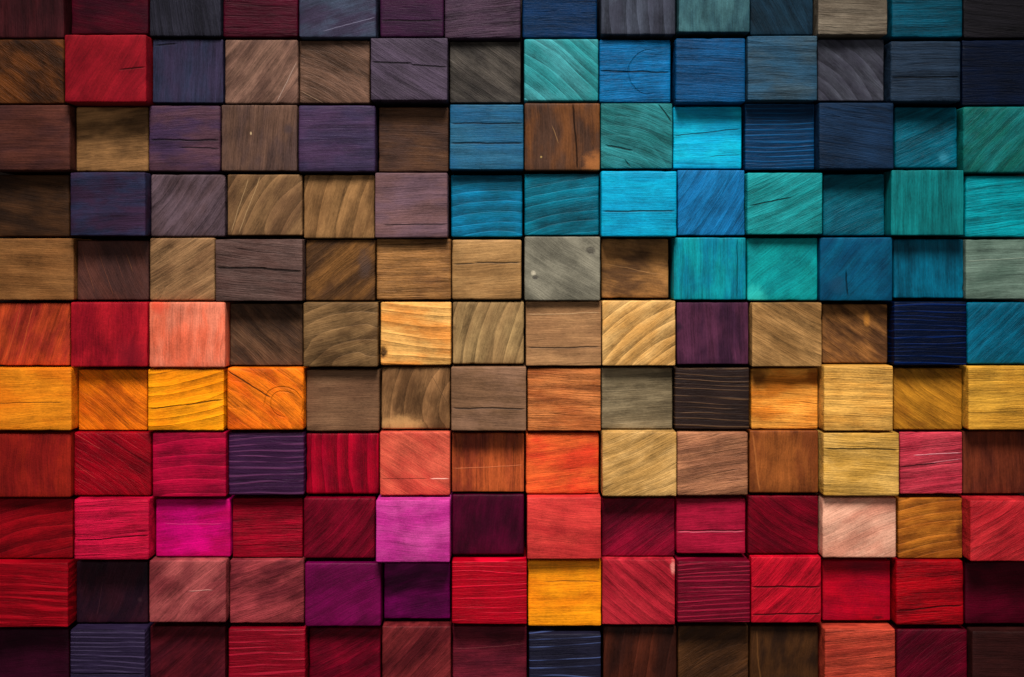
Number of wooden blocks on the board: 154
